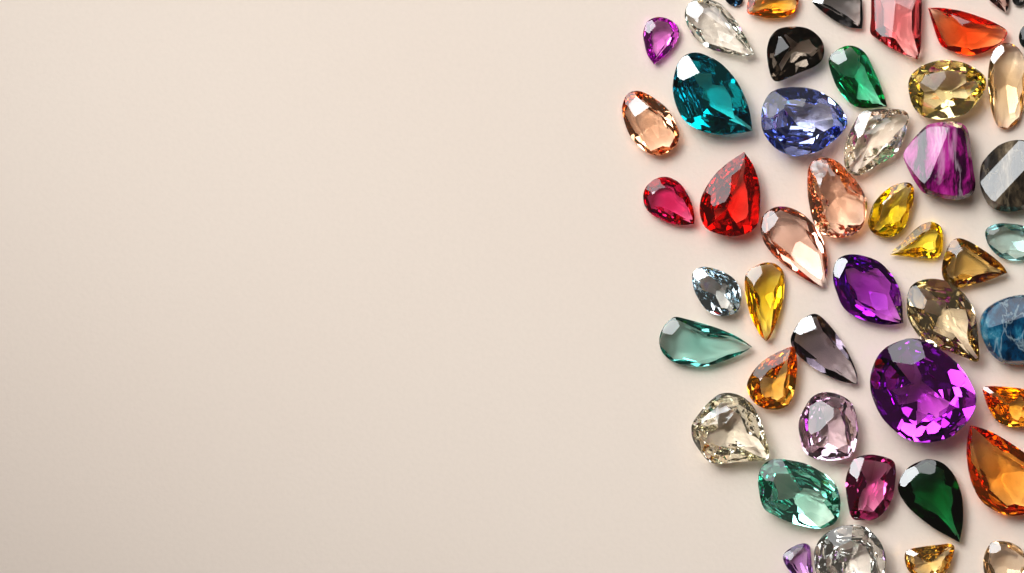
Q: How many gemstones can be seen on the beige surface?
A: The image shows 48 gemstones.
